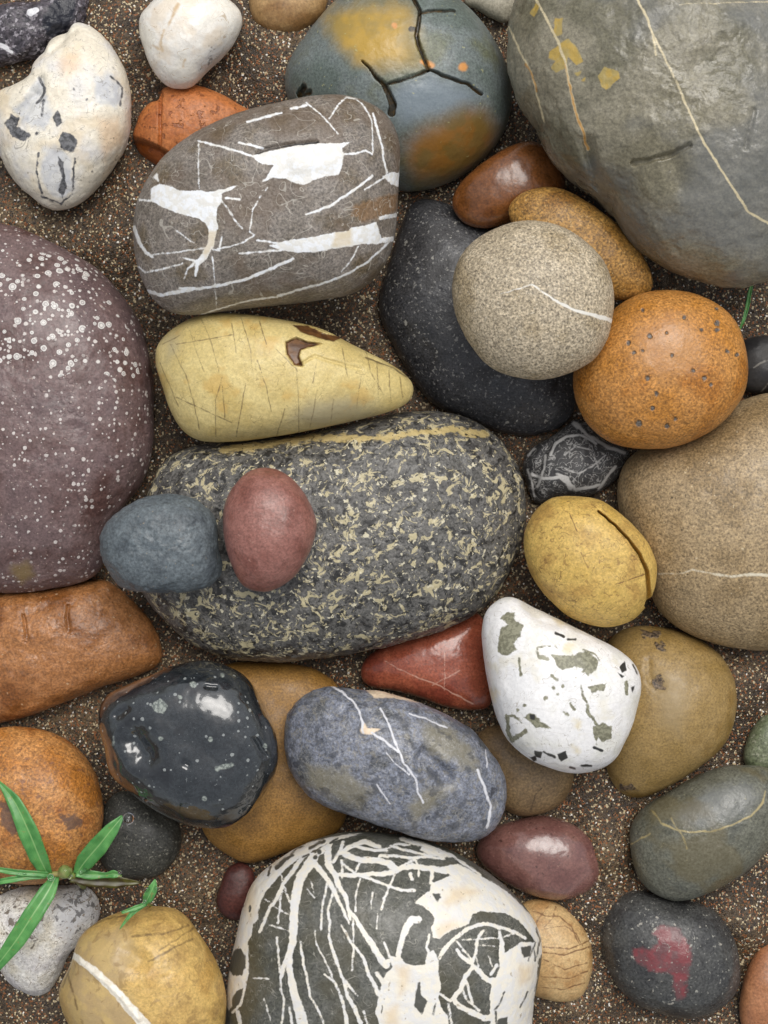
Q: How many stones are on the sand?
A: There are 43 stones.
